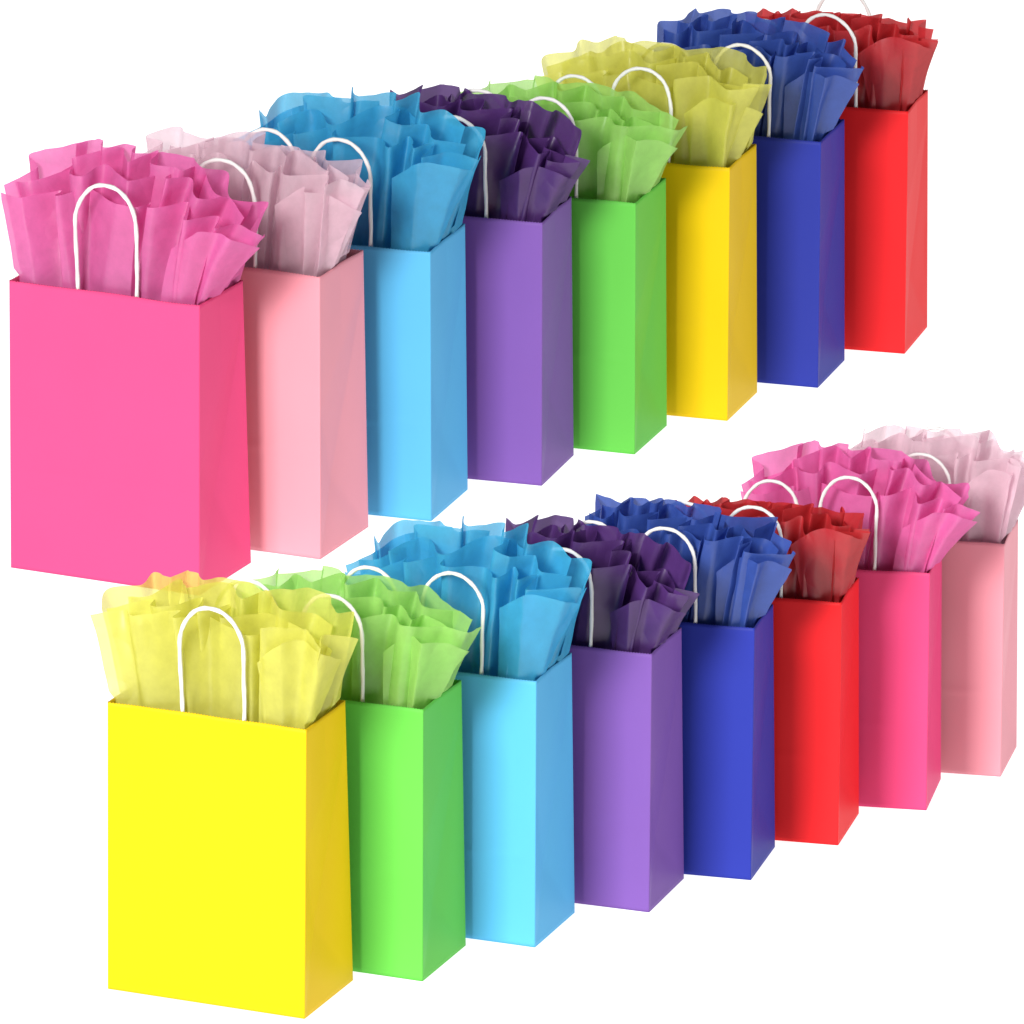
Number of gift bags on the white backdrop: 16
